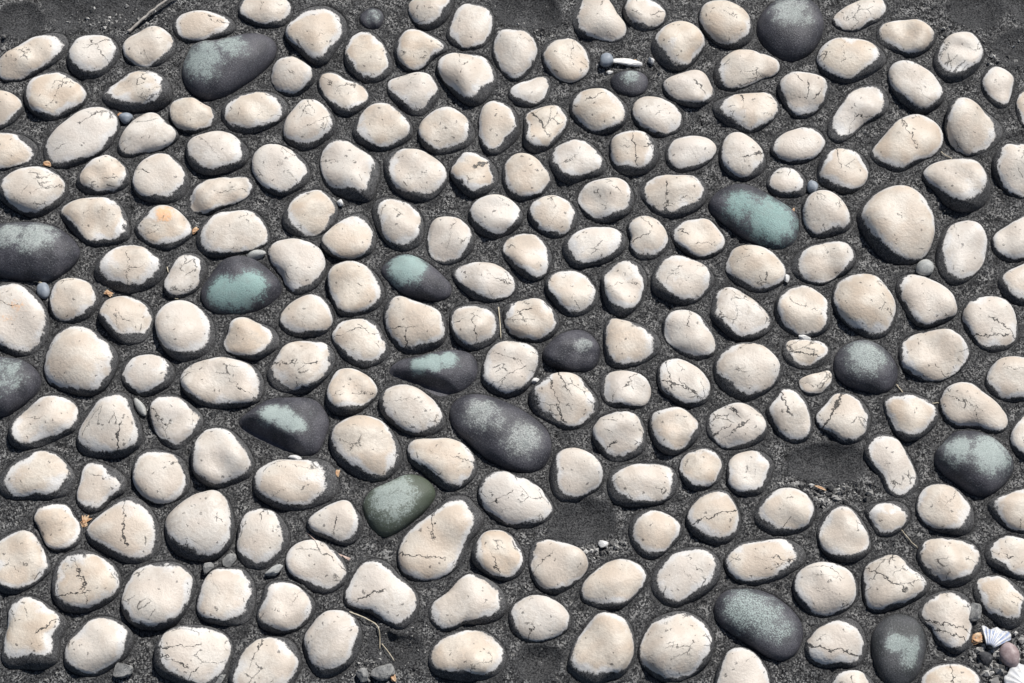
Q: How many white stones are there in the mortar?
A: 200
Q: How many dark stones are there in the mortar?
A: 18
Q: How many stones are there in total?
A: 218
